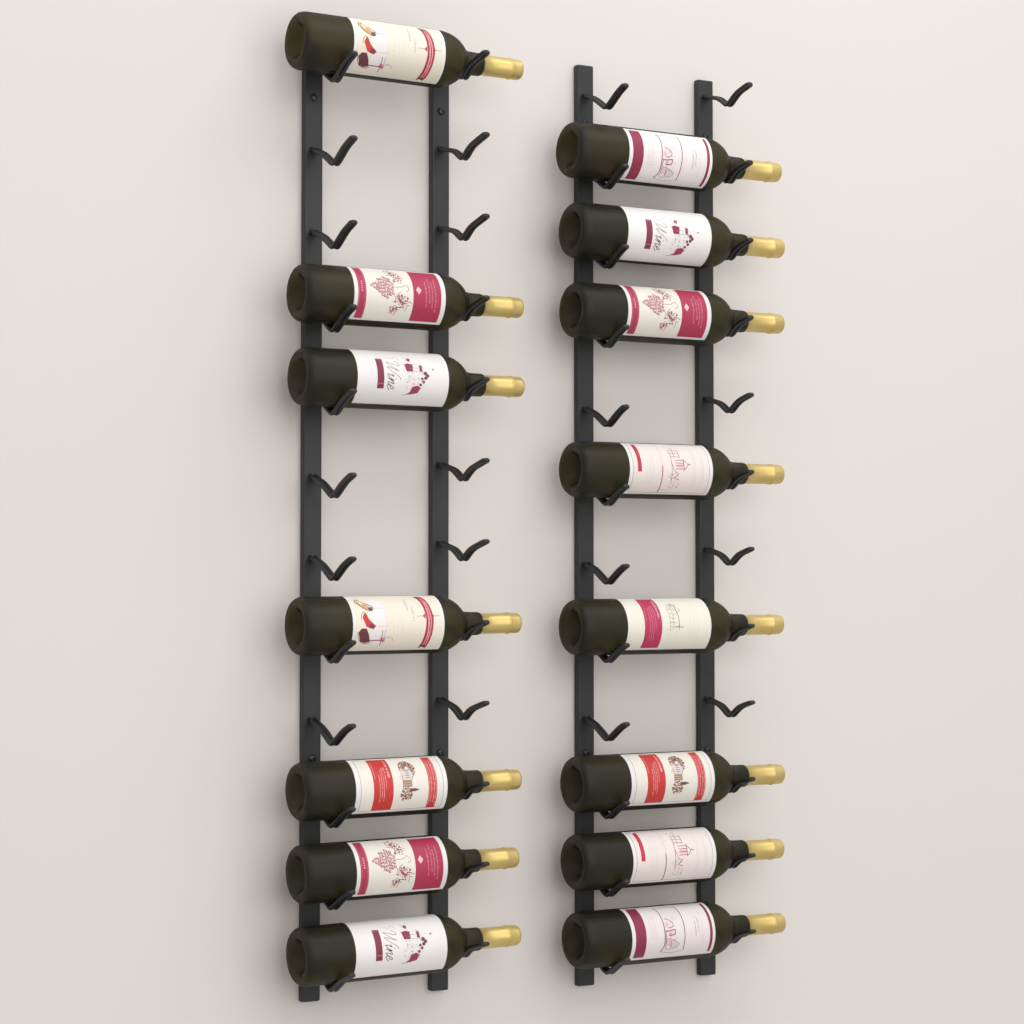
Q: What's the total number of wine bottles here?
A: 15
